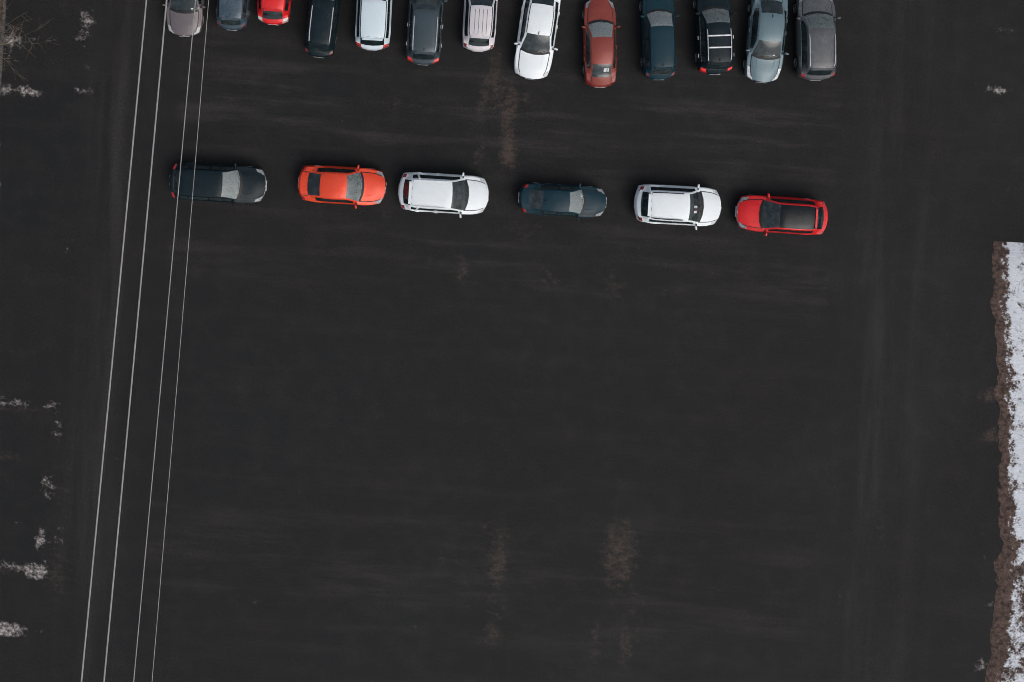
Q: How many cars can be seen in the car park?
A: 19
